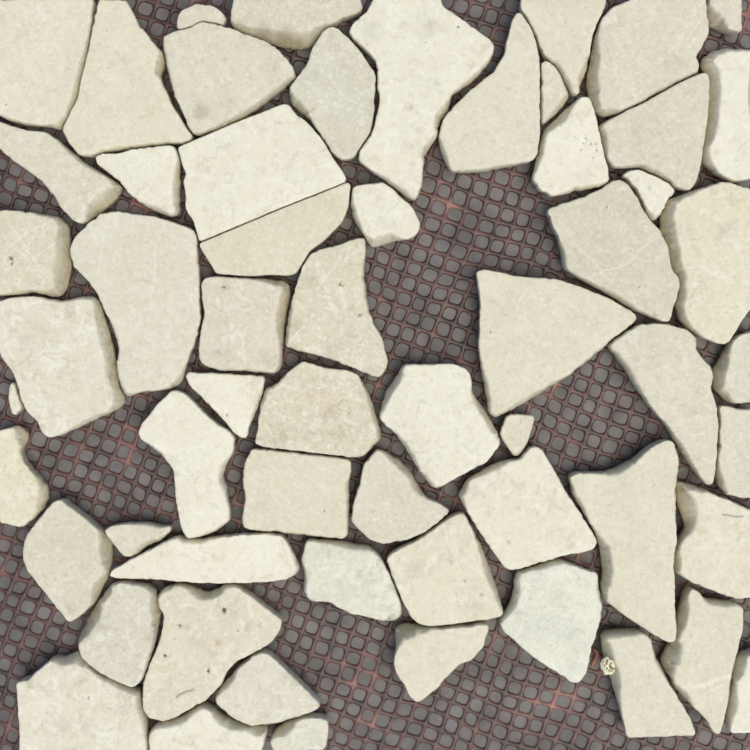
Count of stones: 60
